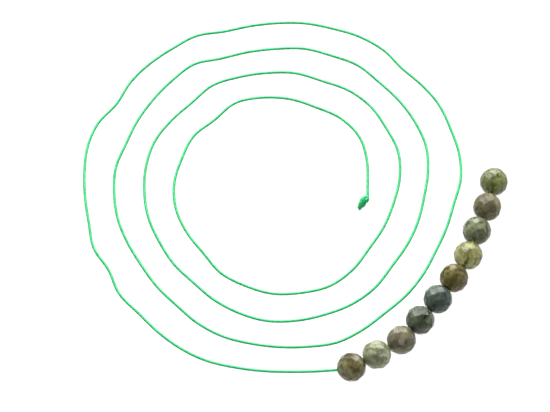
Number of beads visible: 10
